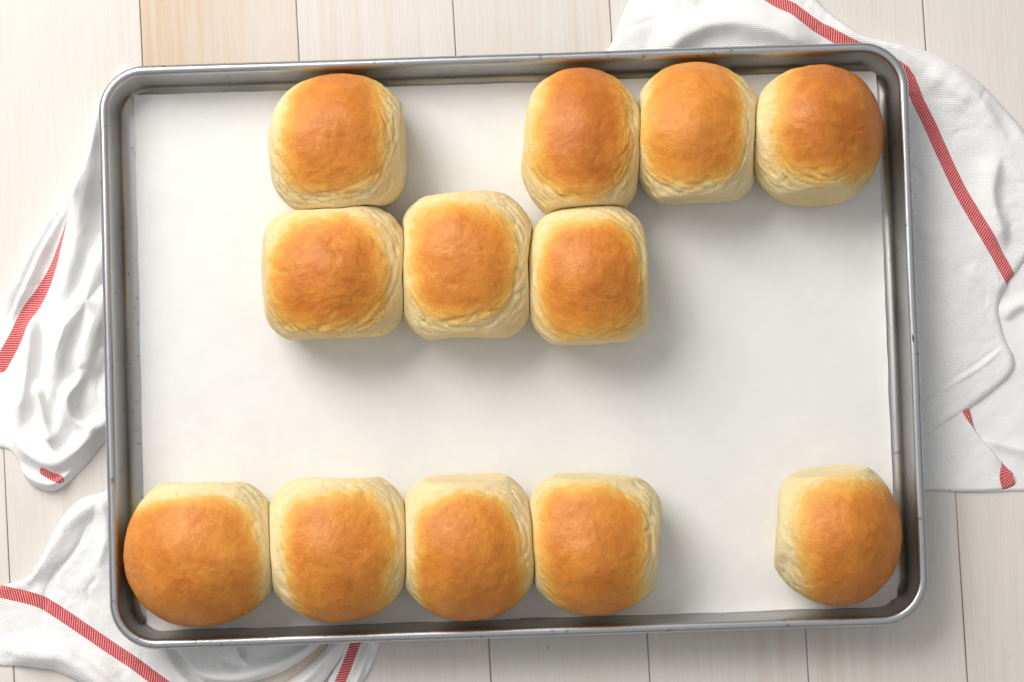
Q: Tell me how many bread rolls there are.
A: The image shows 12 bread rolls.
